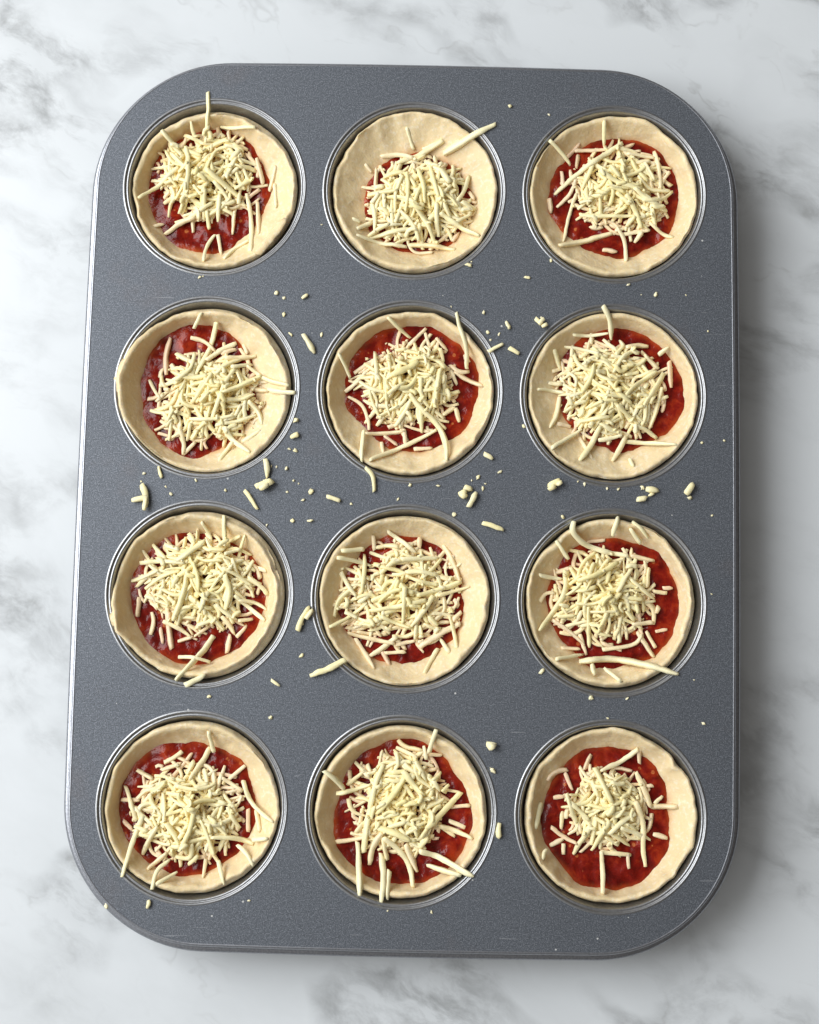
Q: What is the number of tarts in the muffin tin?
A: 12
